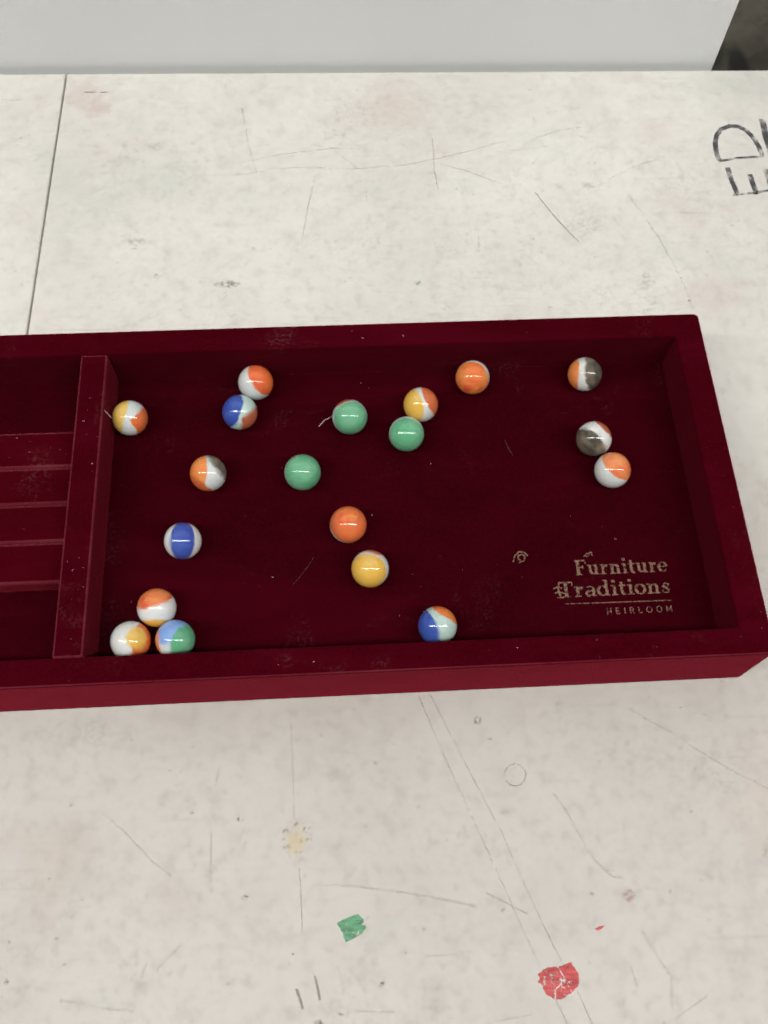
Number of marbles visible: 19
